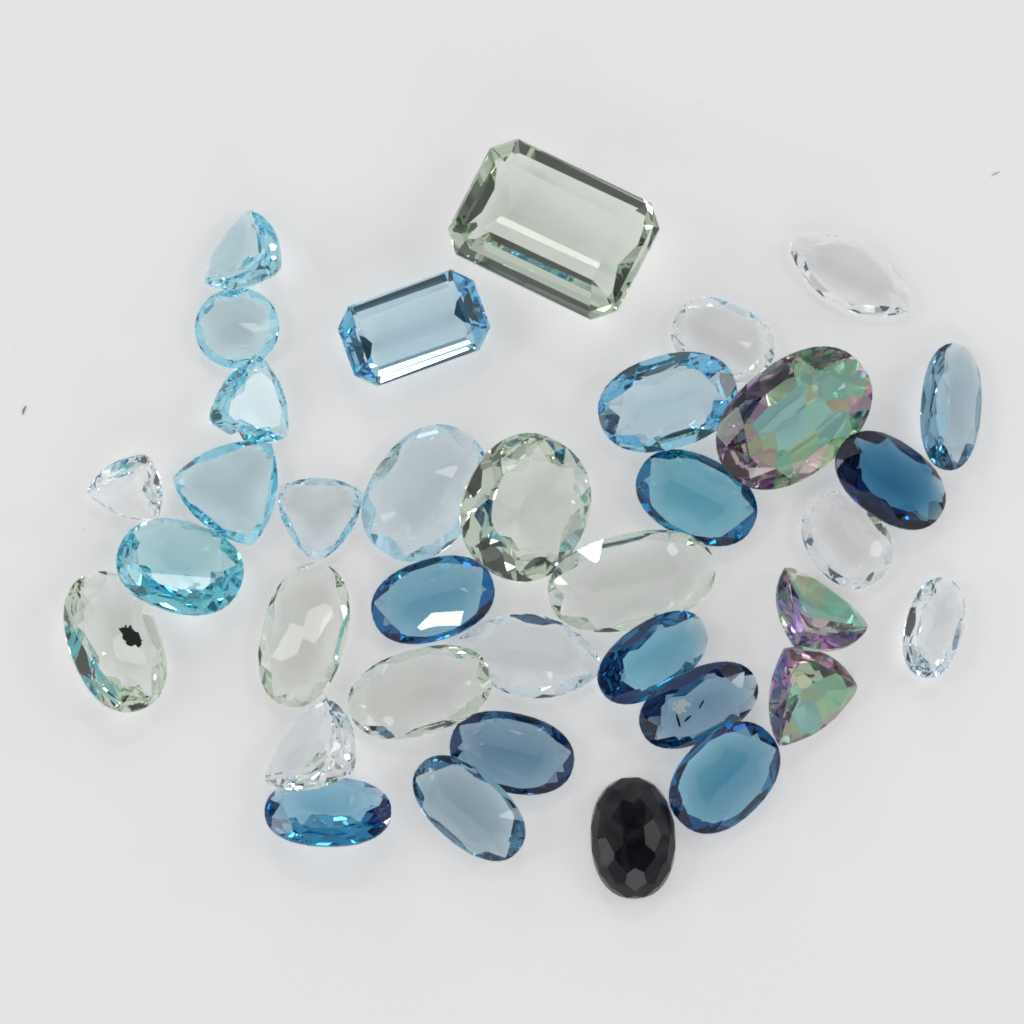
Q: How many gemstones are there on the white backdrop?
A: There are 36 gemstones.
